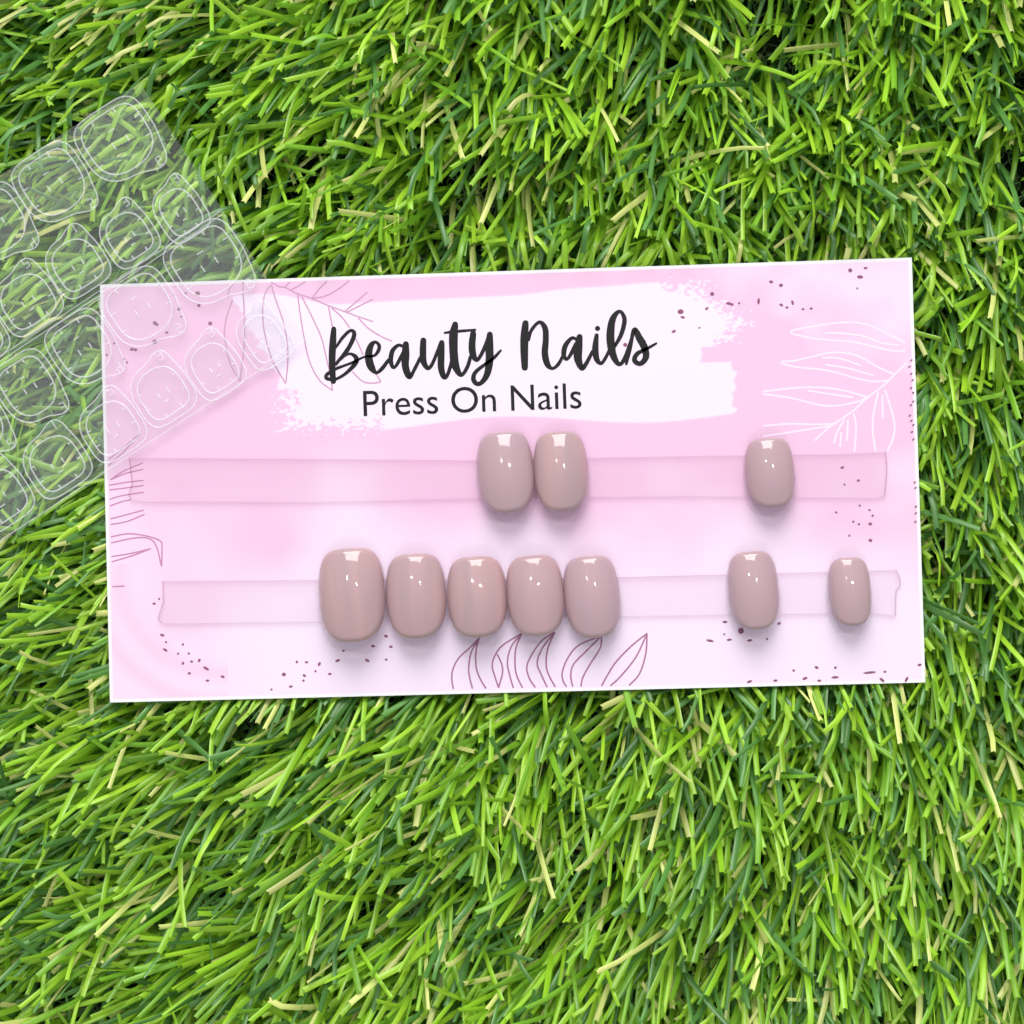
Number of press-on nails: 10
